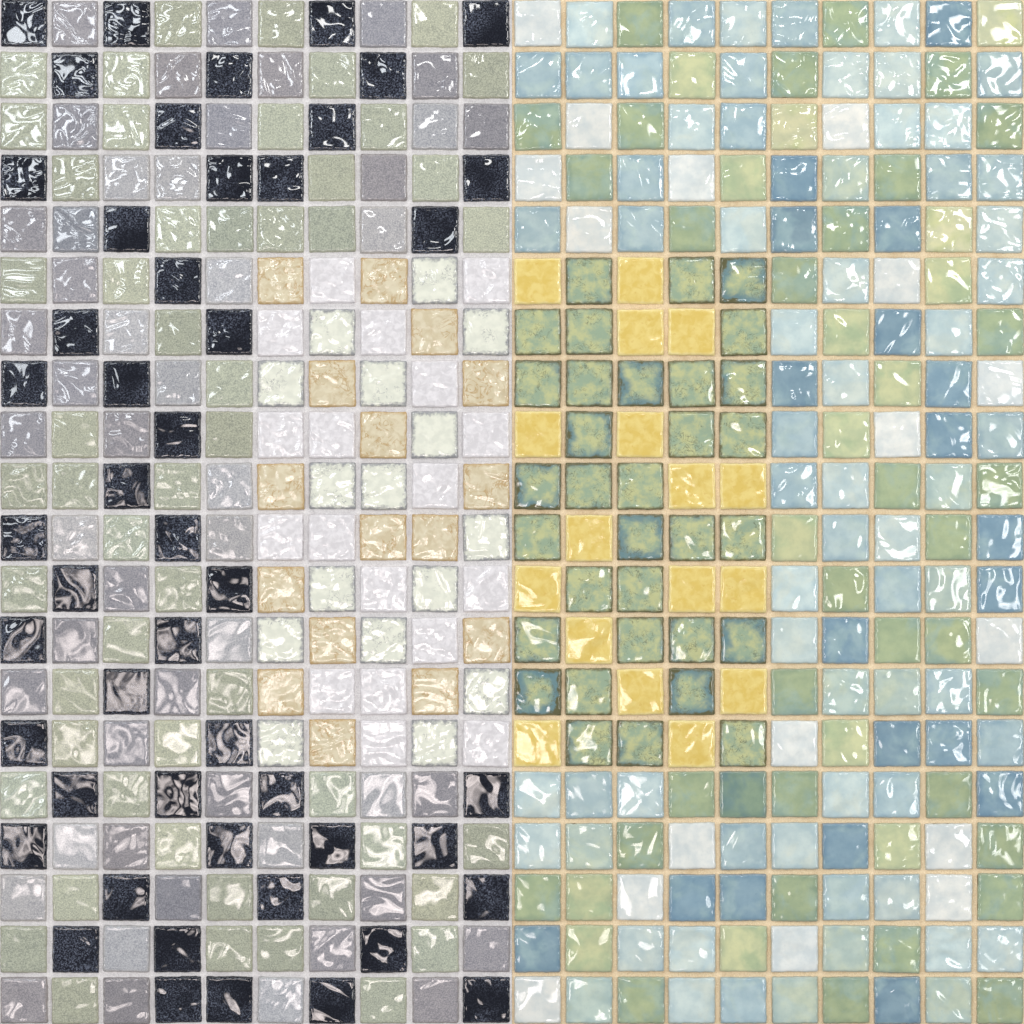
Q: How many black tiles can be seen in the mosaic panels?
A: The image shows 49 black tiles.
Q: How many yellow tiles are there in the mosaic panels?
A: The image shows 17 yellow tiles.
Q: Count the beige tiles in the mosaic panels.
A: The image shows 16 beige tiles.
